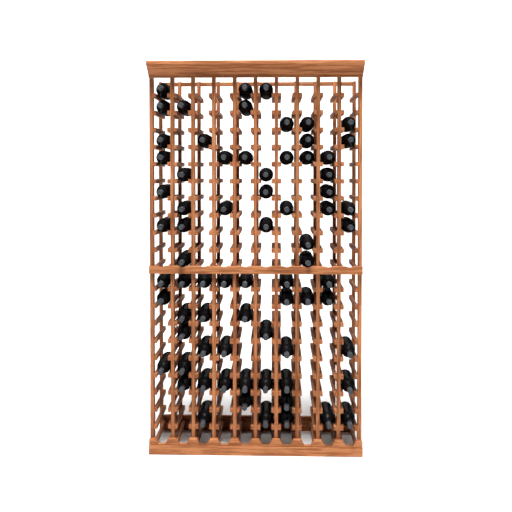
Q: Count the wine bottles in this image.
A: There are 73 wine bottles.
